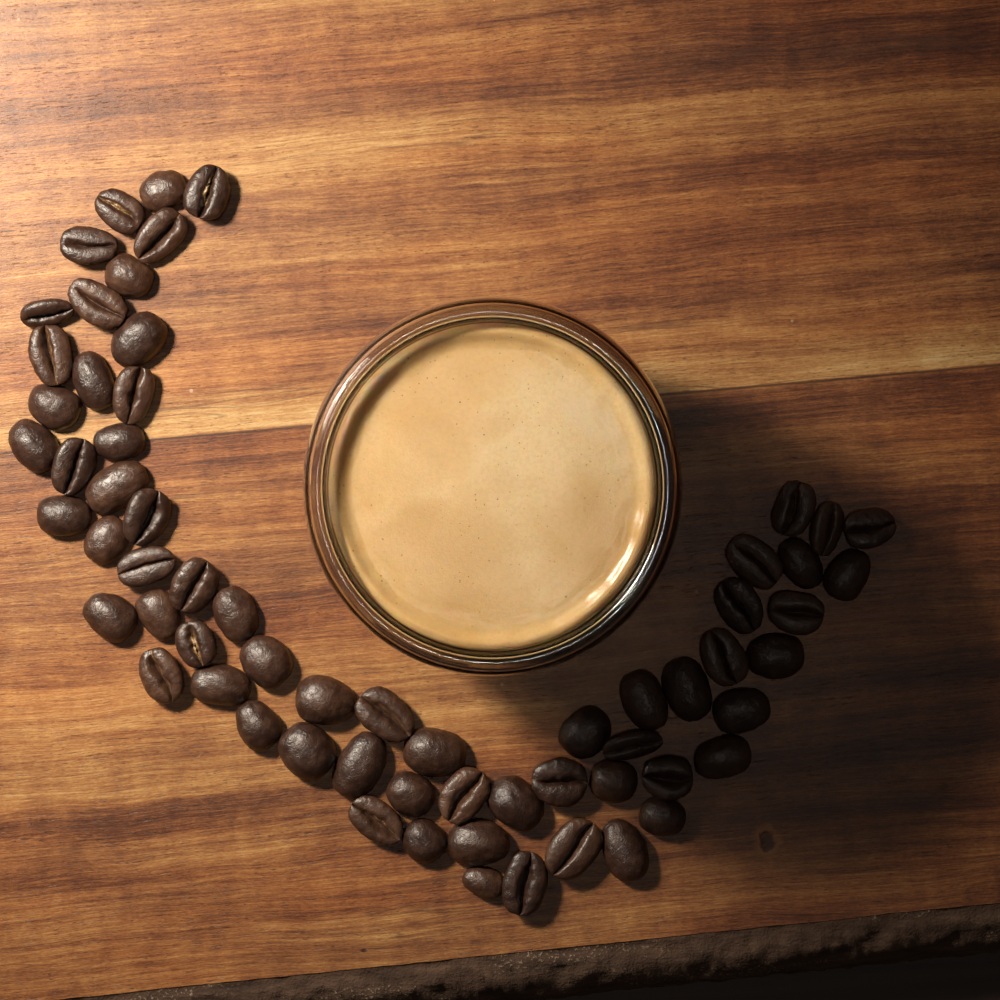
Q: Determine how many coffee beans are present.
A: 65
